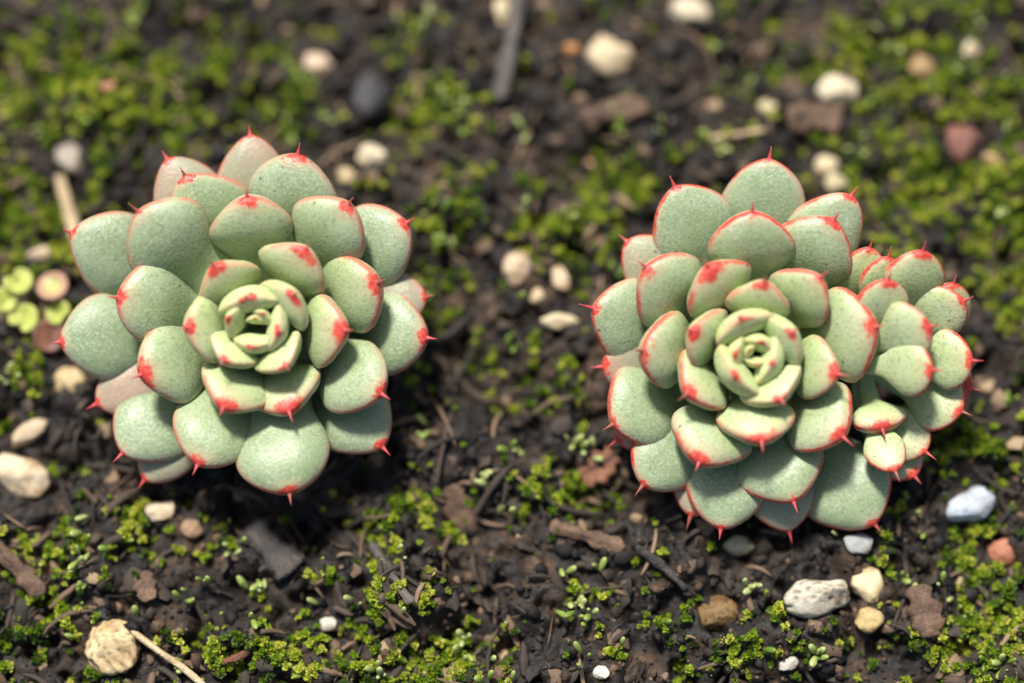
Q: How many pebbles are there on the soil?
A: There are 41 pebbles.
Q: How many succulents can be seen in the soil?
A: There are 2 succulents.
